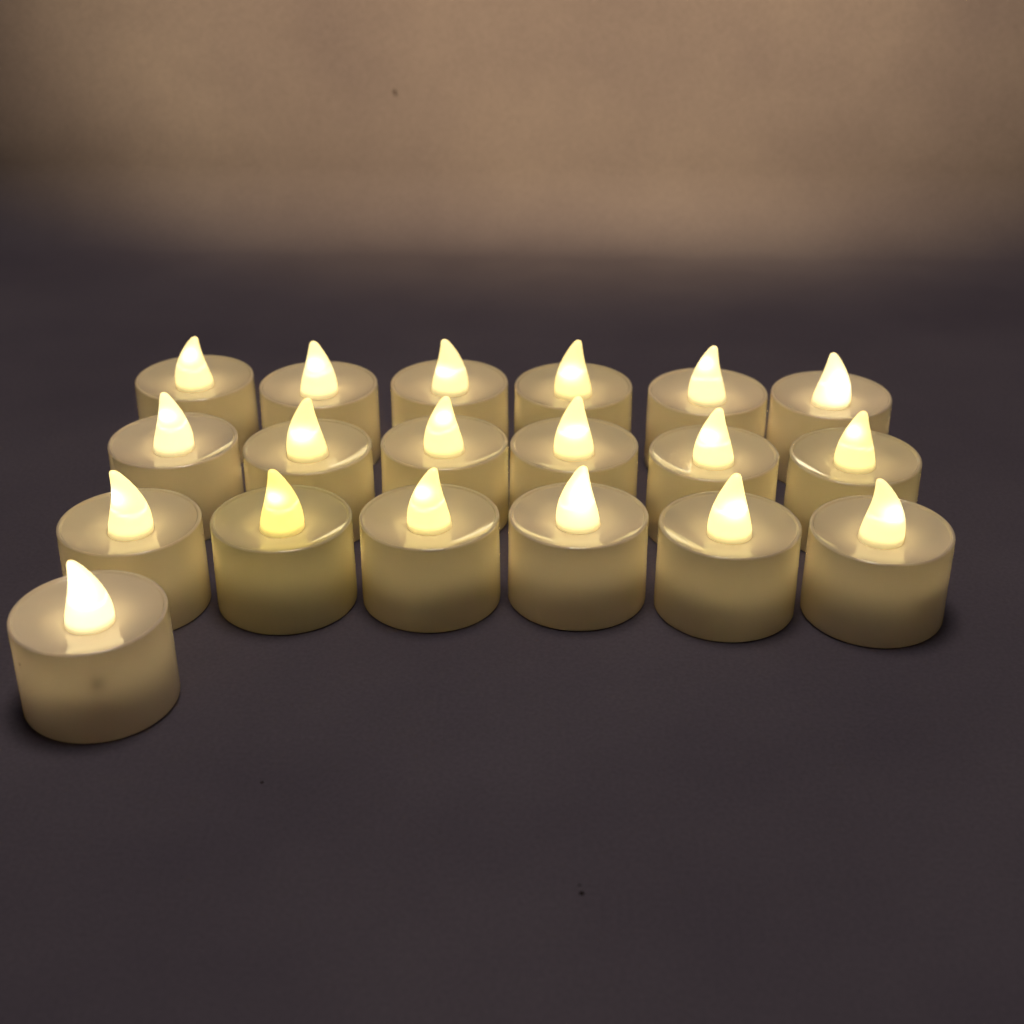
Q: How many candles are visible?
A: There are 19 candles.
